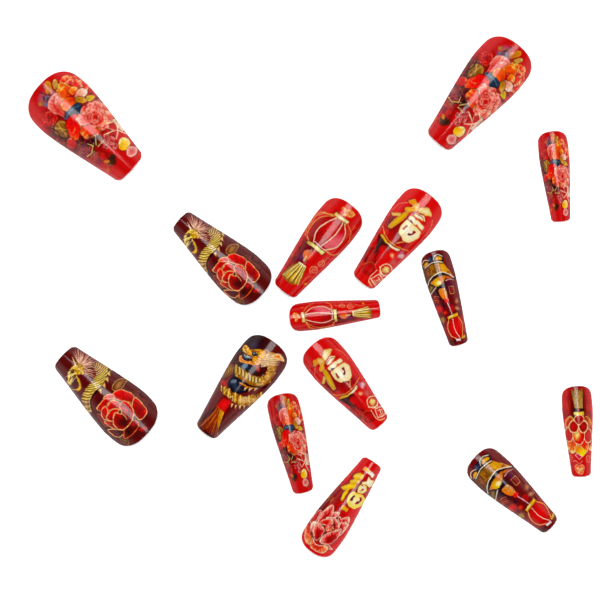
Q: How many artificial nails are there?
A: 15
